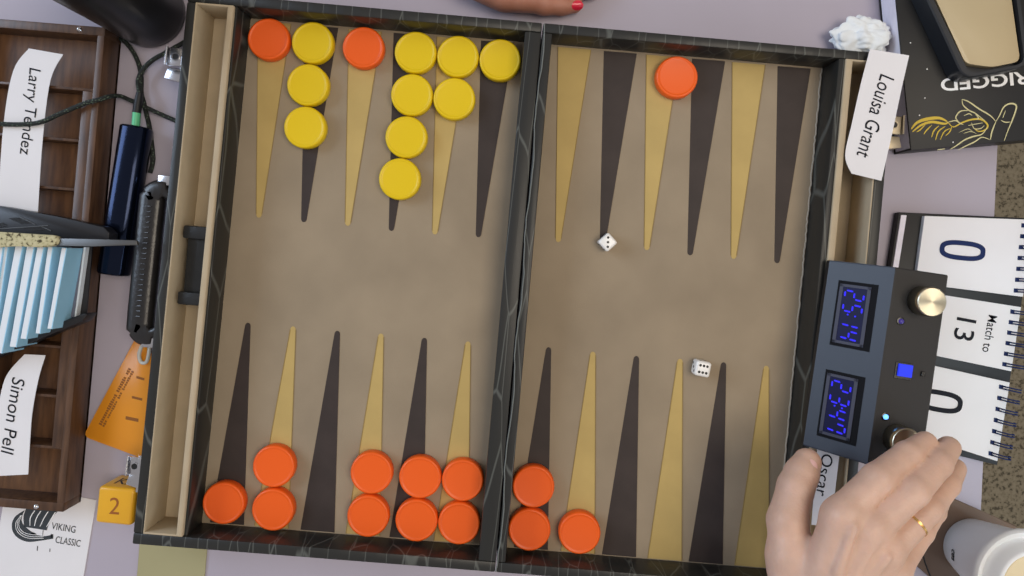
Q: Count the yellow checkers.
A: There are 10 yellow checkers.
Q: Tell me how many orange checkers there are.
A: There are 15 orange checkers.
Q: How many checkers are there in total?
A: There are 25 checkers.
